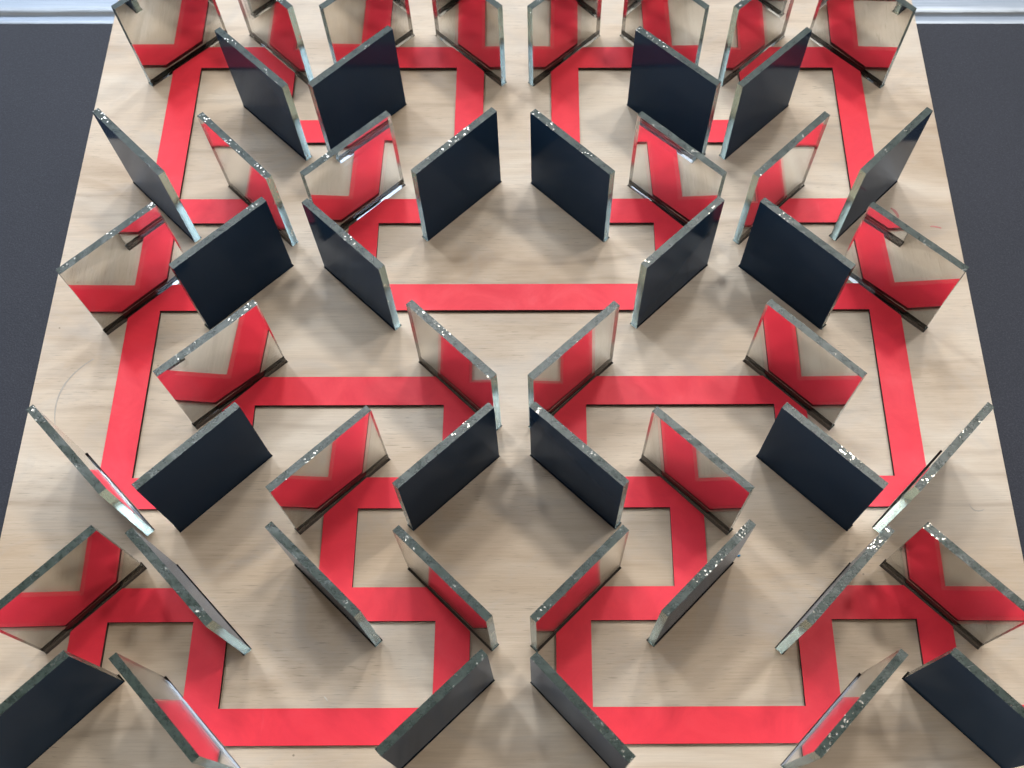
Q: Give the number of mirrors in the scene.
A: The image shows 52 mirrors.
